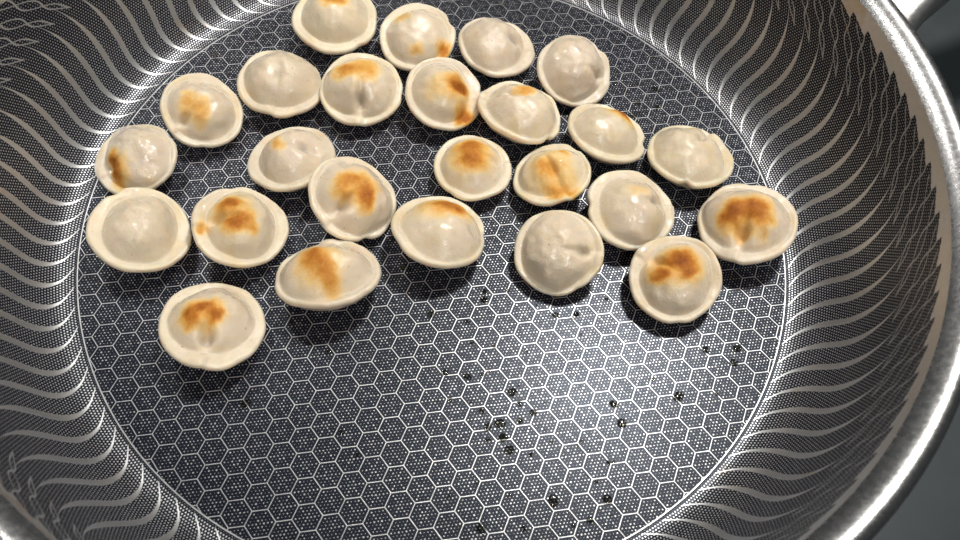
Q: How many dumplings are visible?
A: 25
